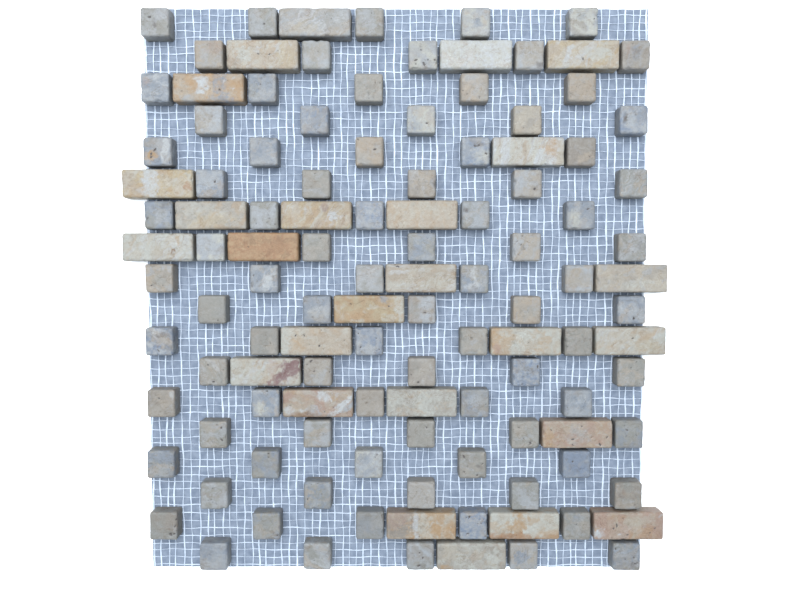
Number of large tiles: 26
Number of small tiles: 90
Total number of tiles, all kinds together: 116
